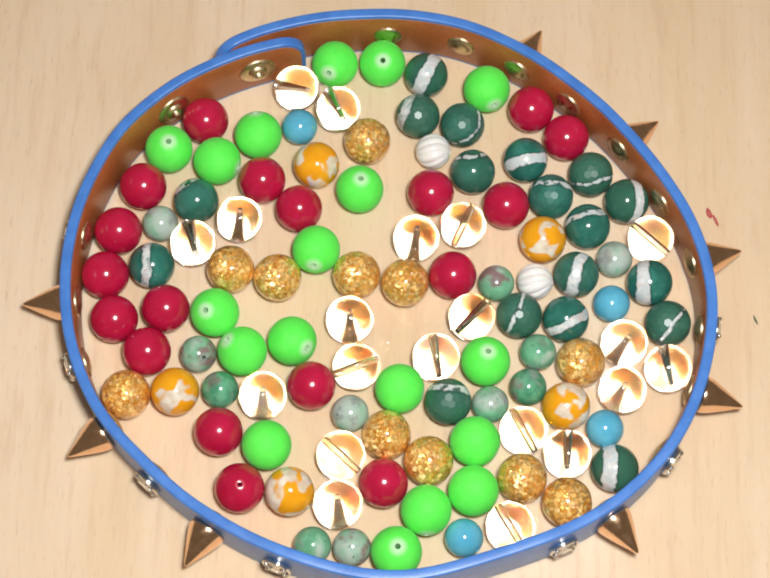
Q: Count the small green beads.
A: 11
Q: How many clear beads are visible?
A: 20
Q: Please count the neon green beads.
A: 18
